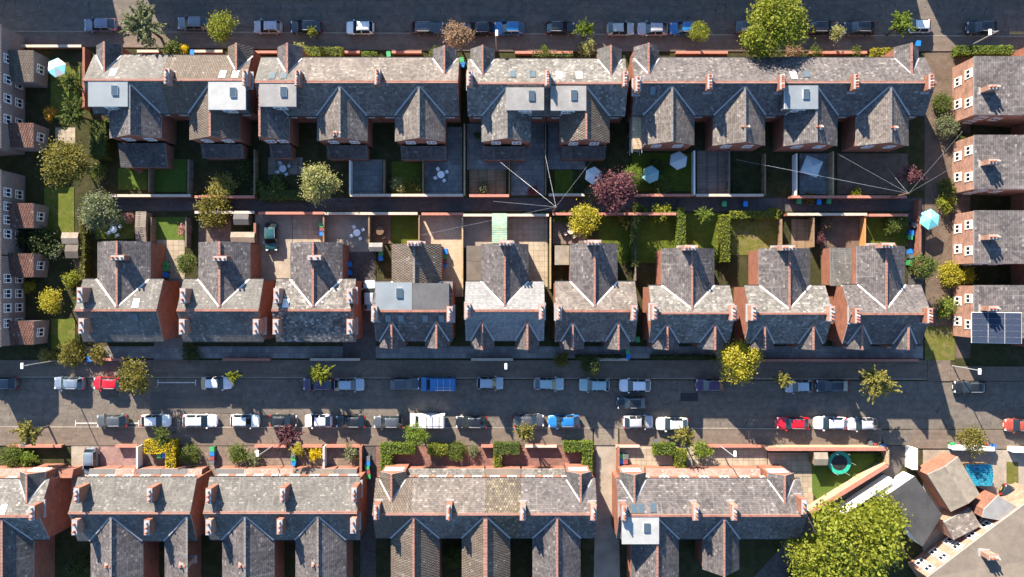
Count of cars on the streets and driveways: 54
